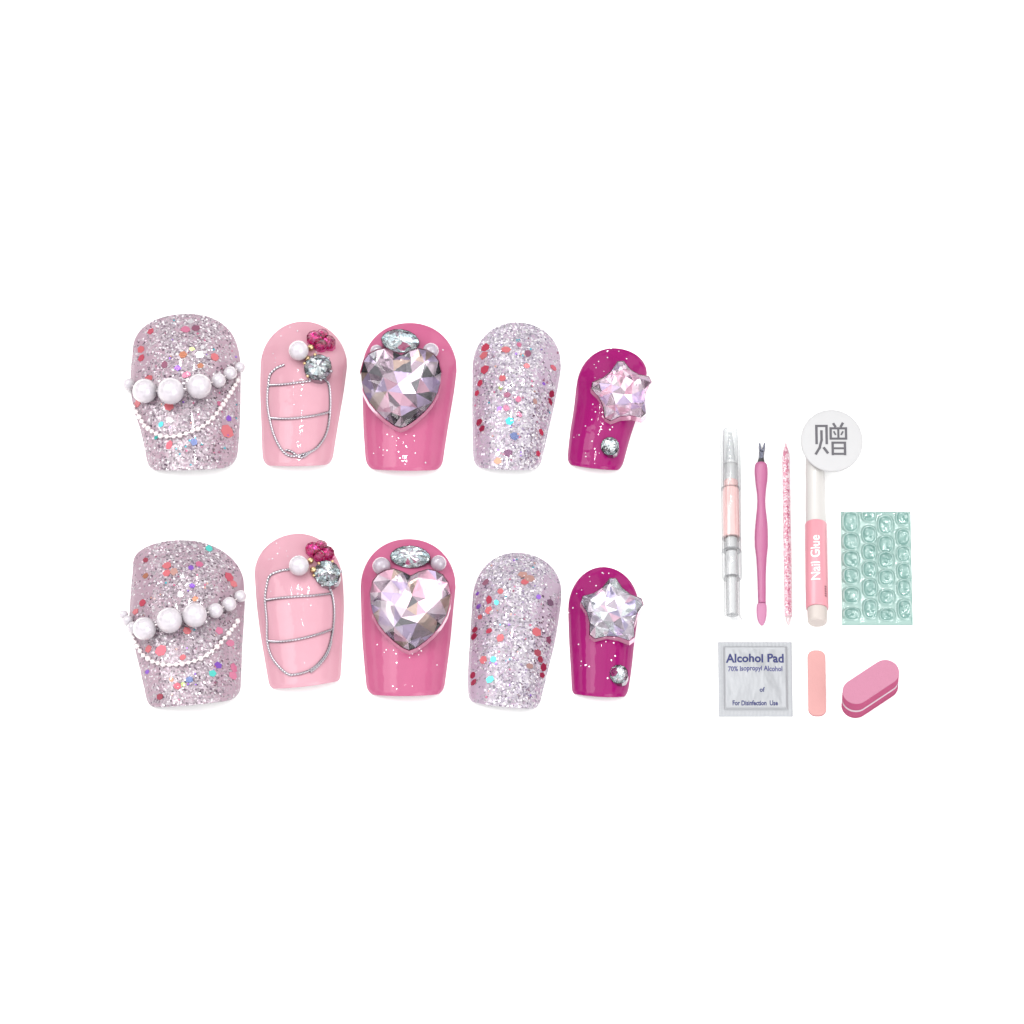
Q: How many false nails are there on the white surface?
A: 10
